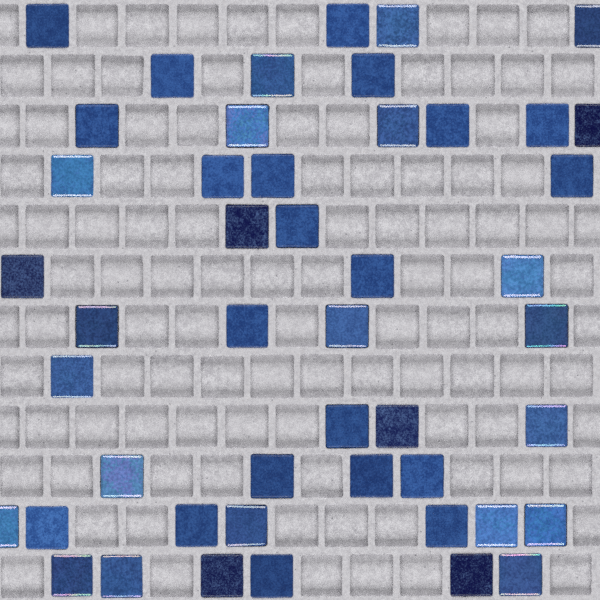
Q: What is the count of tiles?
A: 47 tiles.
